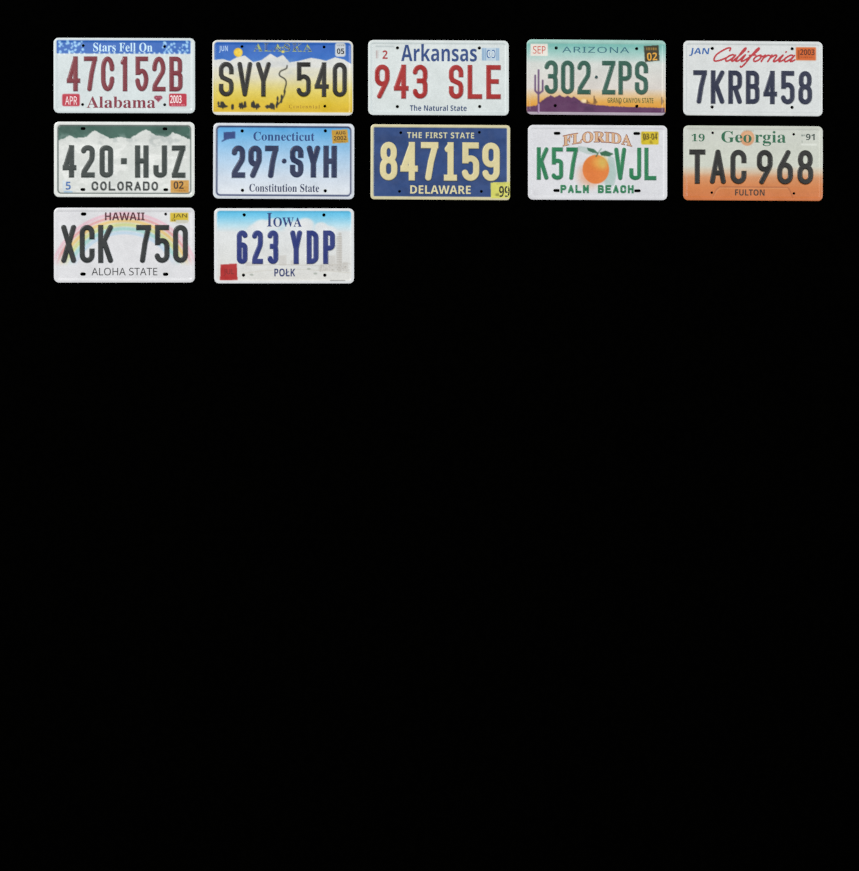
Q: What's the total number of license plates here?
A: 12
